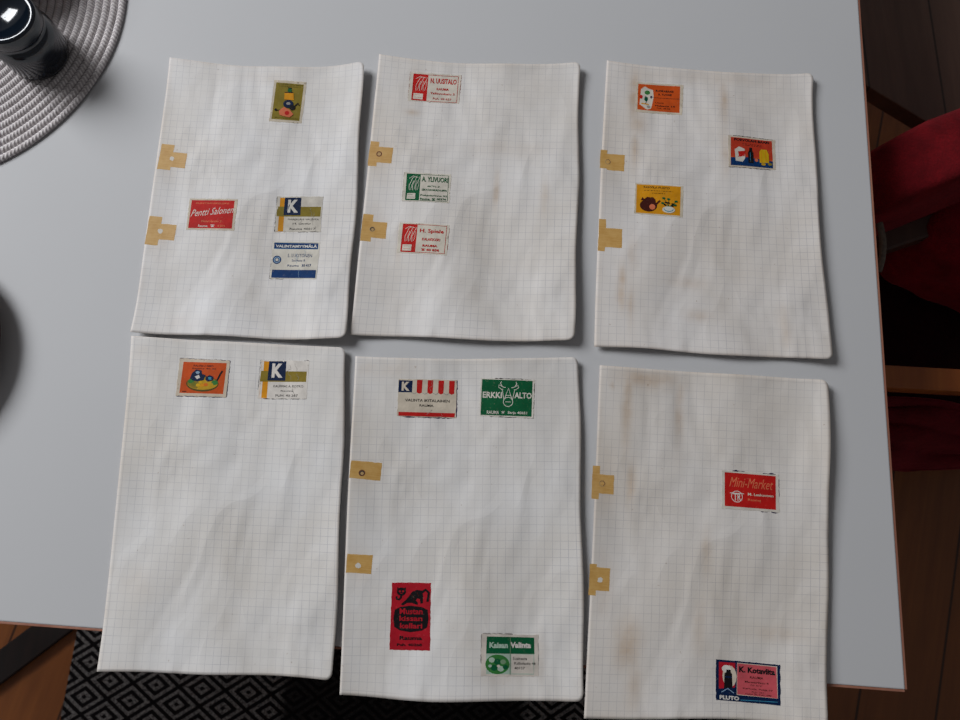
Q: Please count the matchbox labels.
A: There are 18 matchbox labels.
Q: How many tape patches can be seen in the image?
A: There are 10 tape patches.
